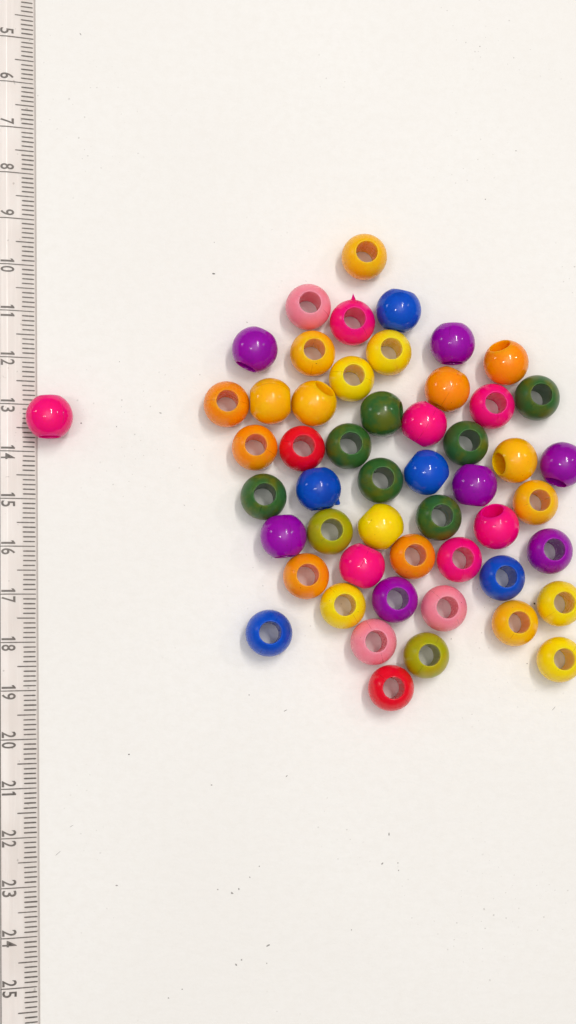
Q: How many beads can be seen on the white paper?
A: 52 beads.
